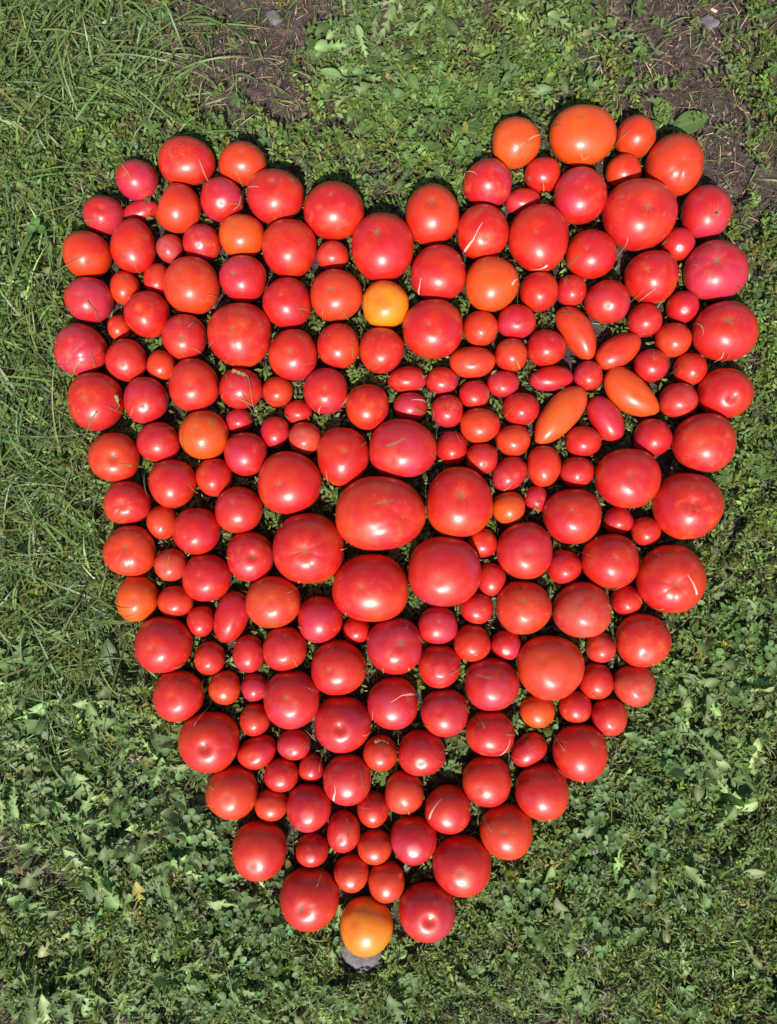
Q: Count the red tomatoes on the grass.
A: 199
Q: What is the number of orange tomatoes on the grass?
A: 12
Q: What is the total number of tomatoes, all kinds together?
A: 211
